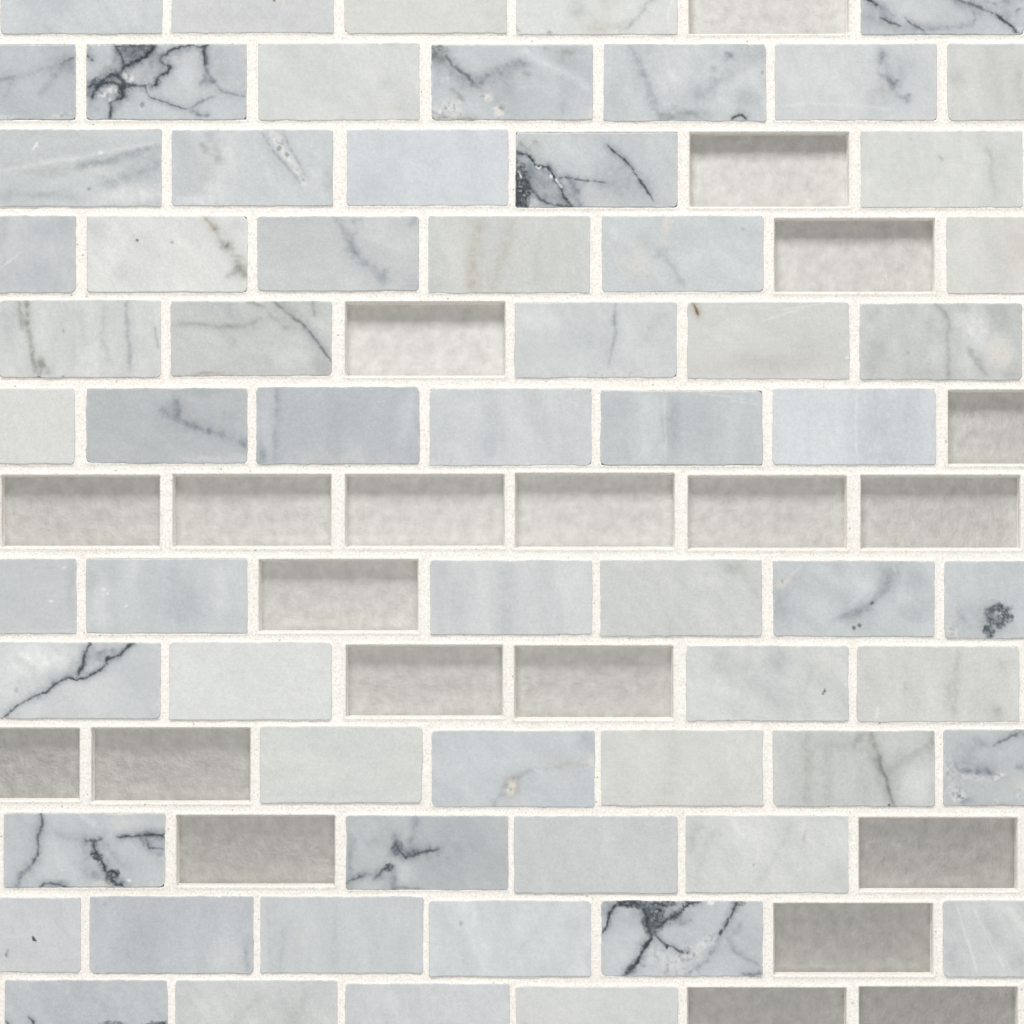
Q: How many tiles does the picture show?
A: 63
